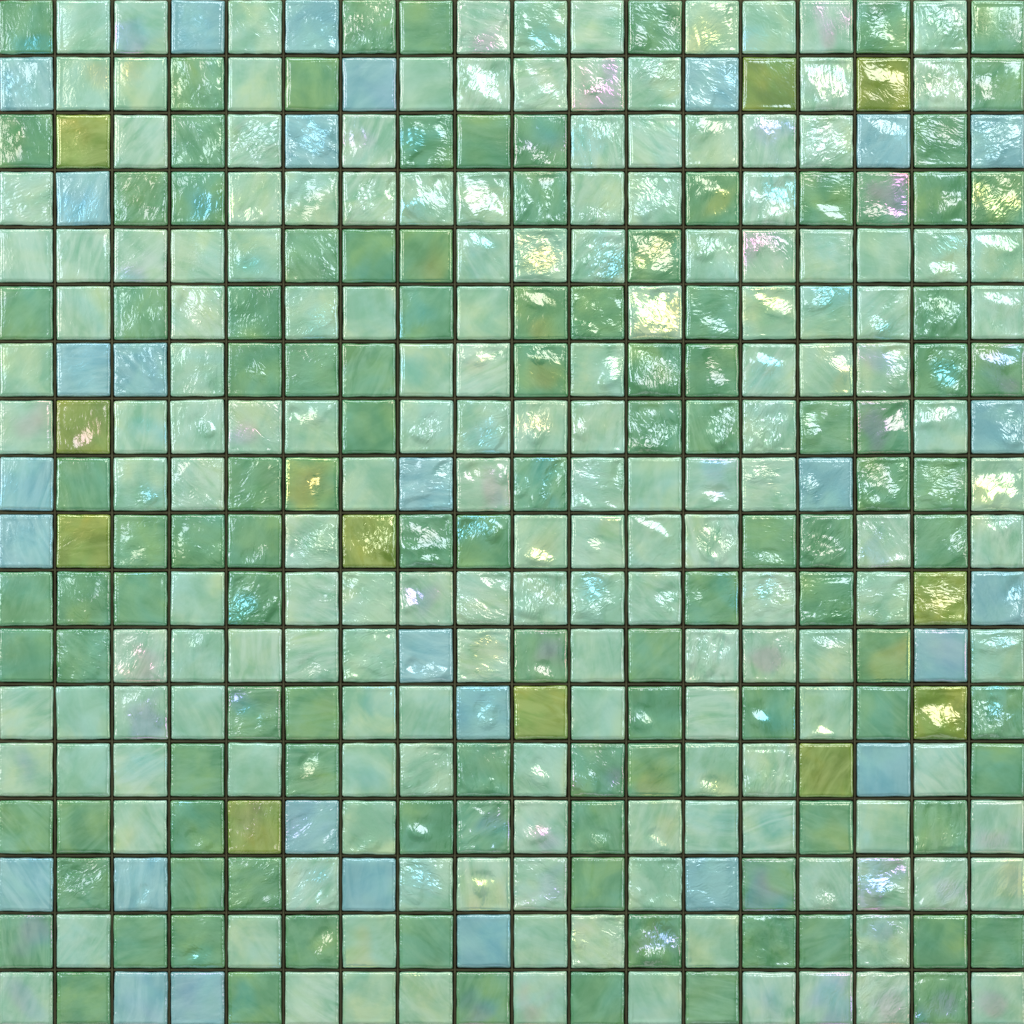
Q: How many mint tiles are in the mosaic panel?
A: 170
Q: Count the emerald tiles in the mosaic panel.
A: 114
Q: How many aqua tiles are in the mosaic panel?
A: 29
